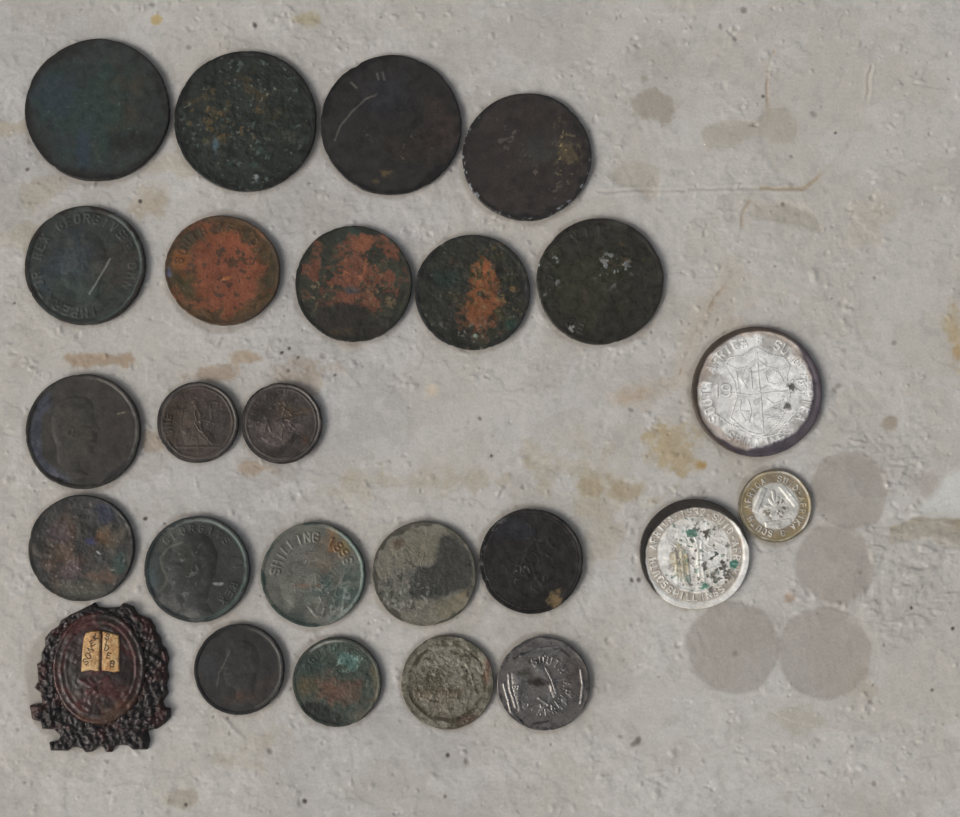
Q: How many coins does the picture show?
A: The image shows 24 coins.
